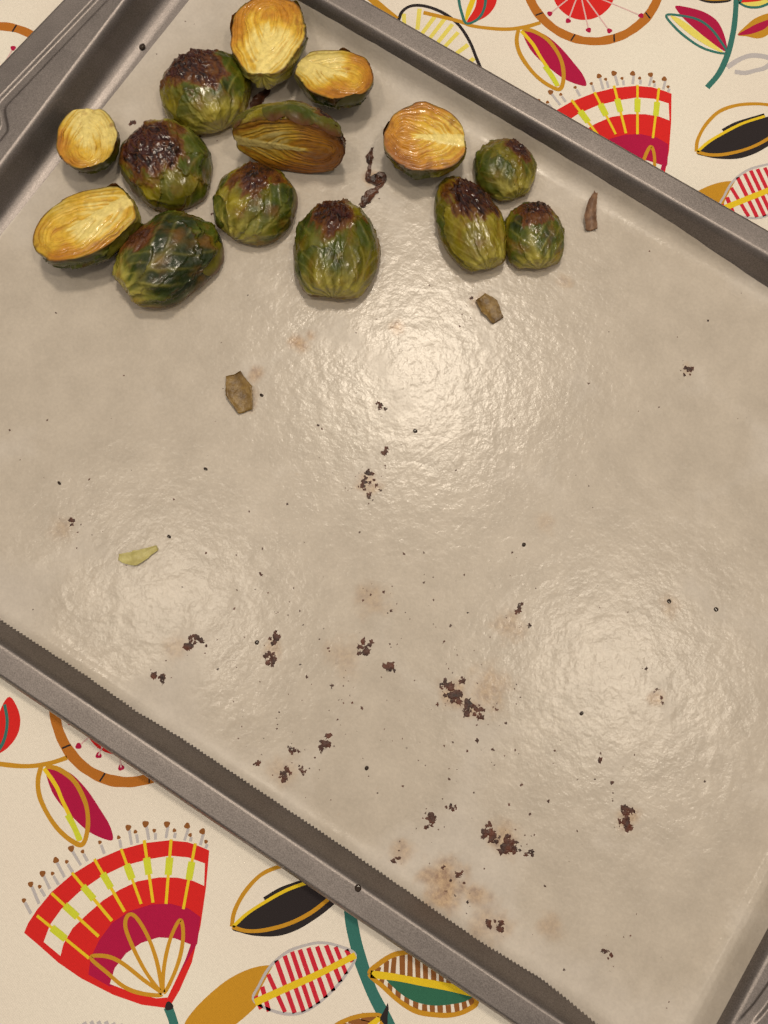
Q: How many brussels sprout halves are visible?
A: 14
